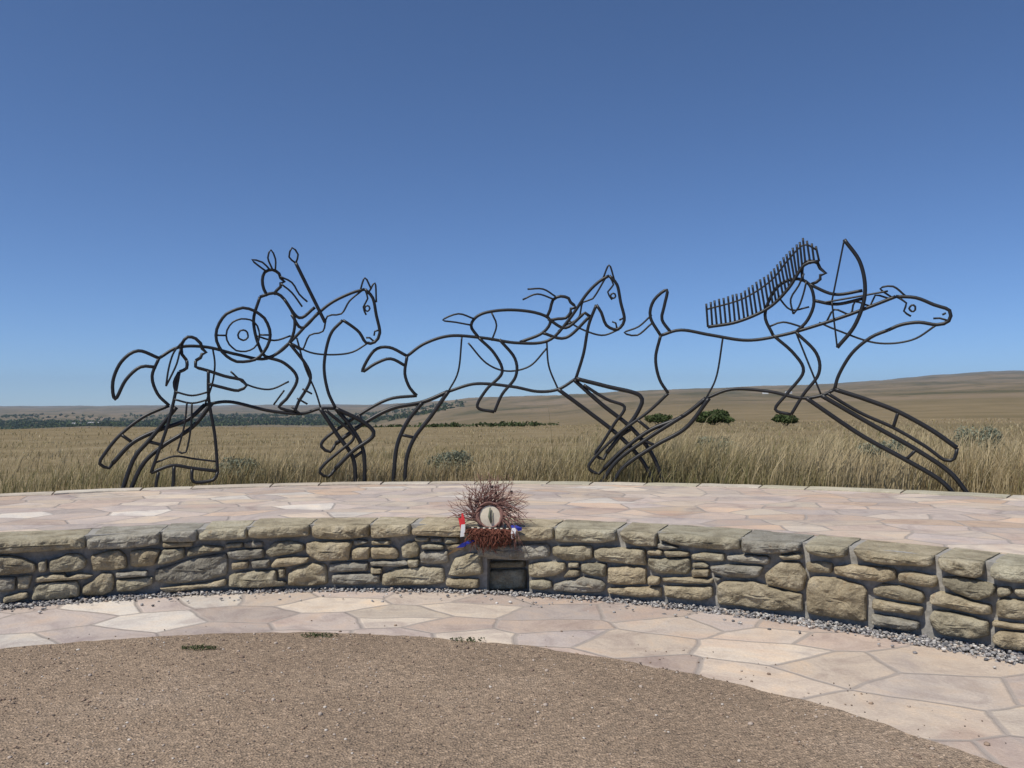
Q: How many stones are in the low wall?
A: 109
